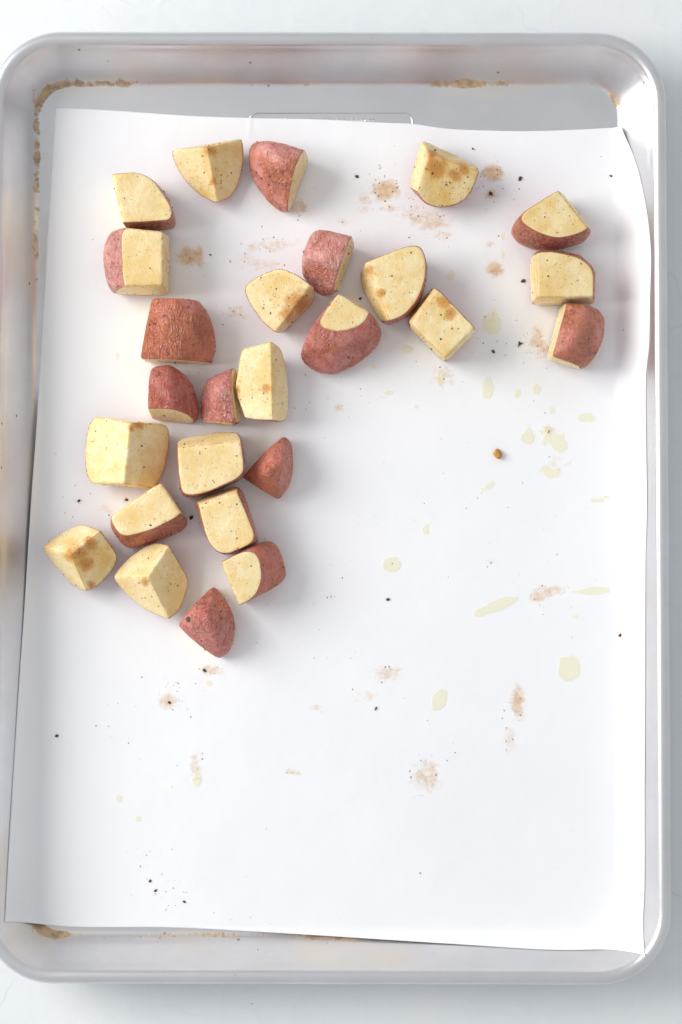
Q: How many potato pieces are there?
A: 26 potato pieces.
